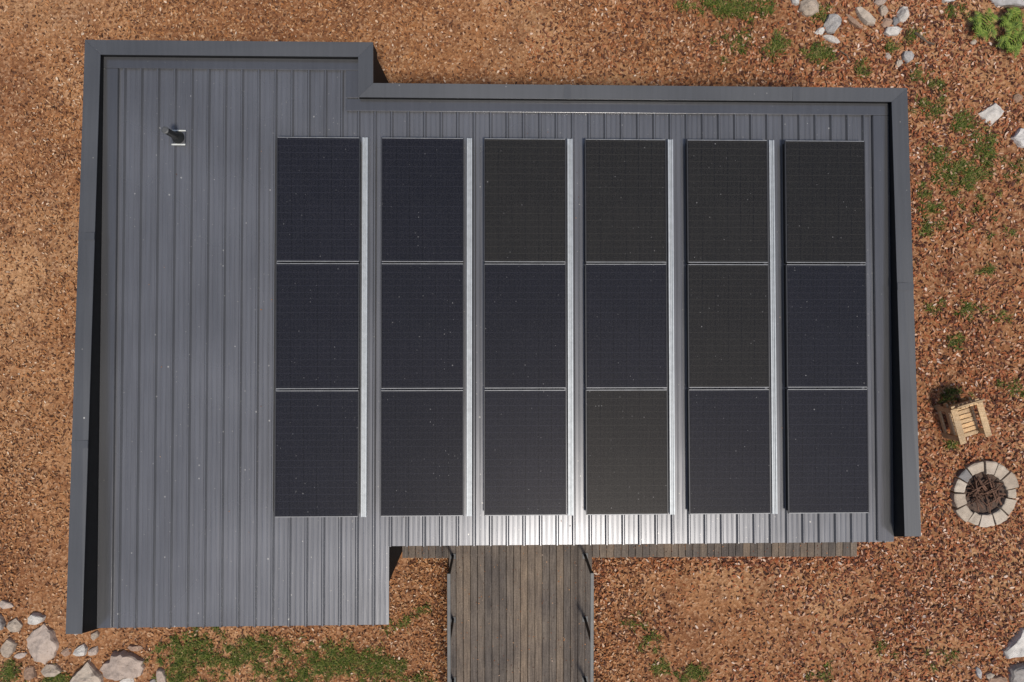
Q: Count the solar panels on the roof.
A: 18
